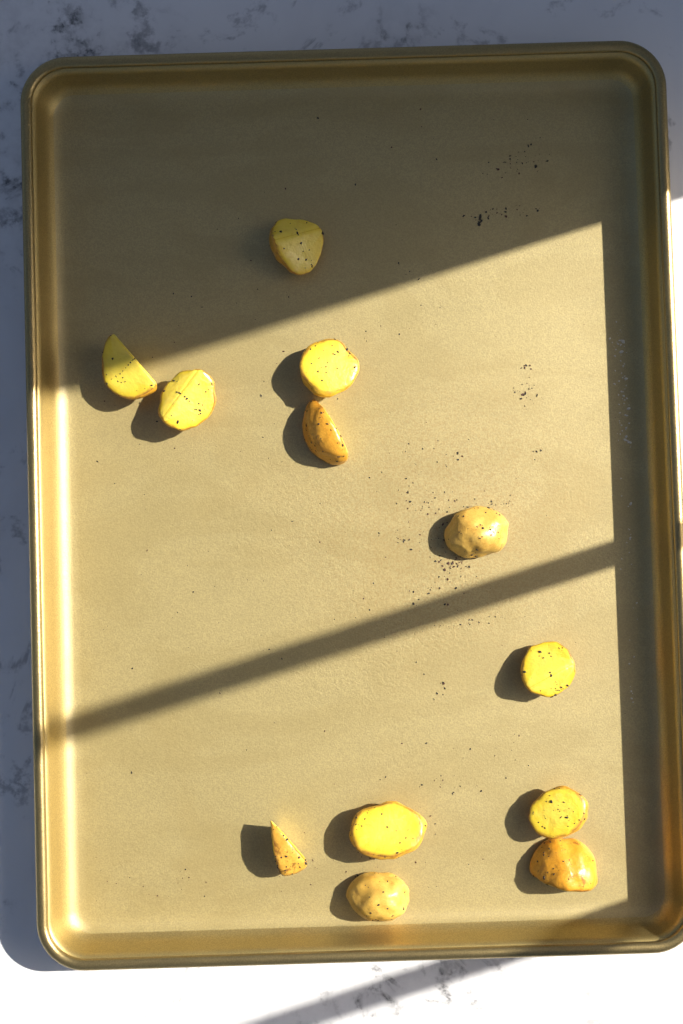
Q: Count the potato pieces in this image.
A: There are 12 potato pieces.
